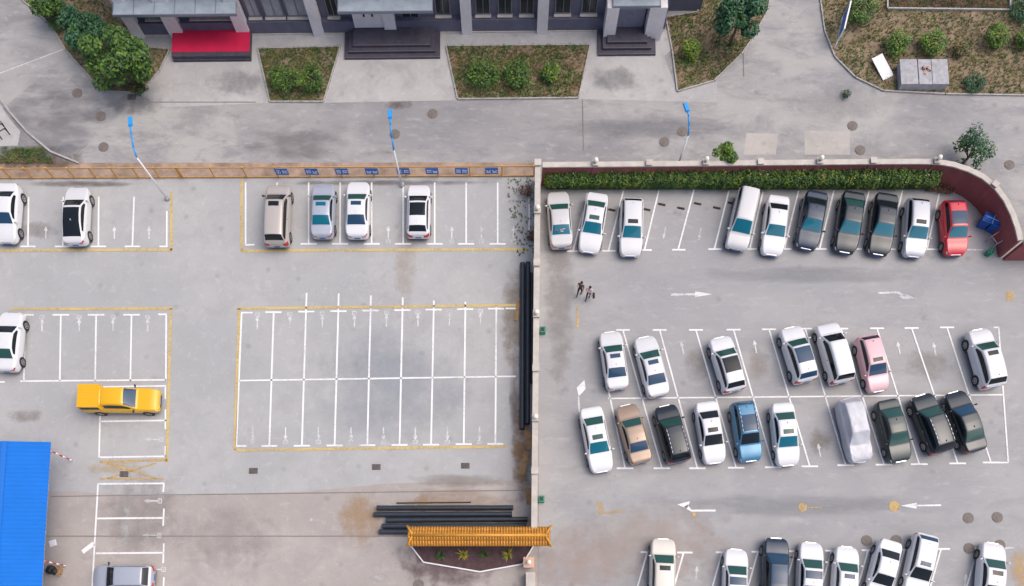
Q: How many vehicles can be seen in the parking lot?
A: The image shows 44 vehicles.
